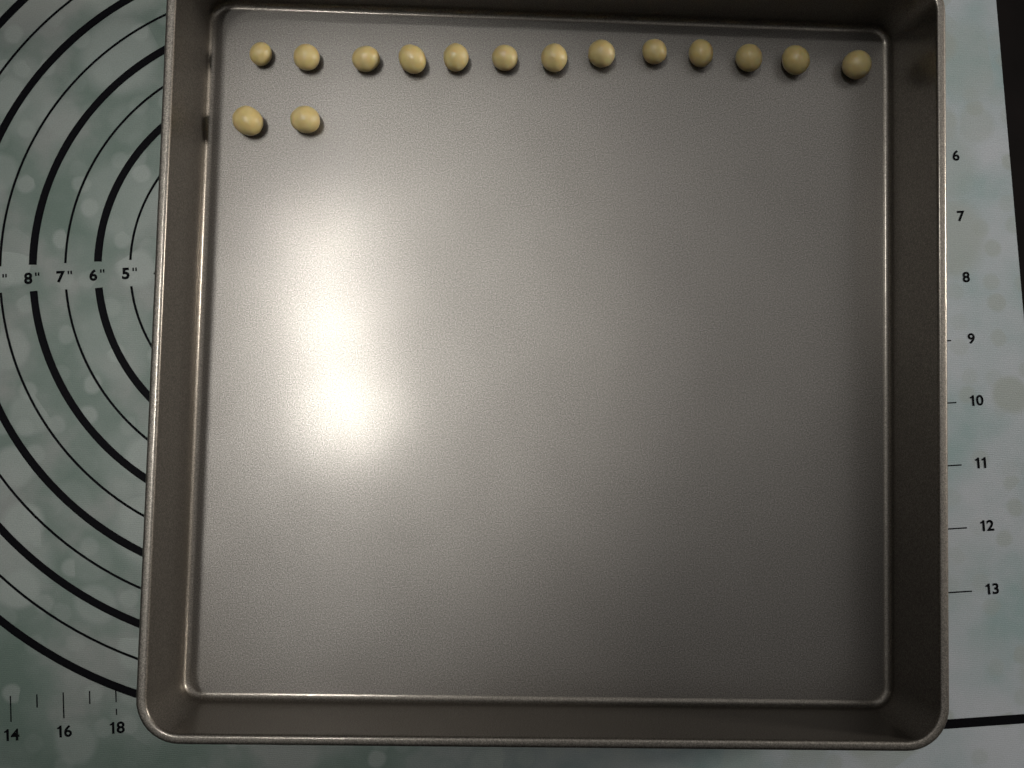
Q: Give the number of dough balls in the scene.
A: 15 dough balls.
